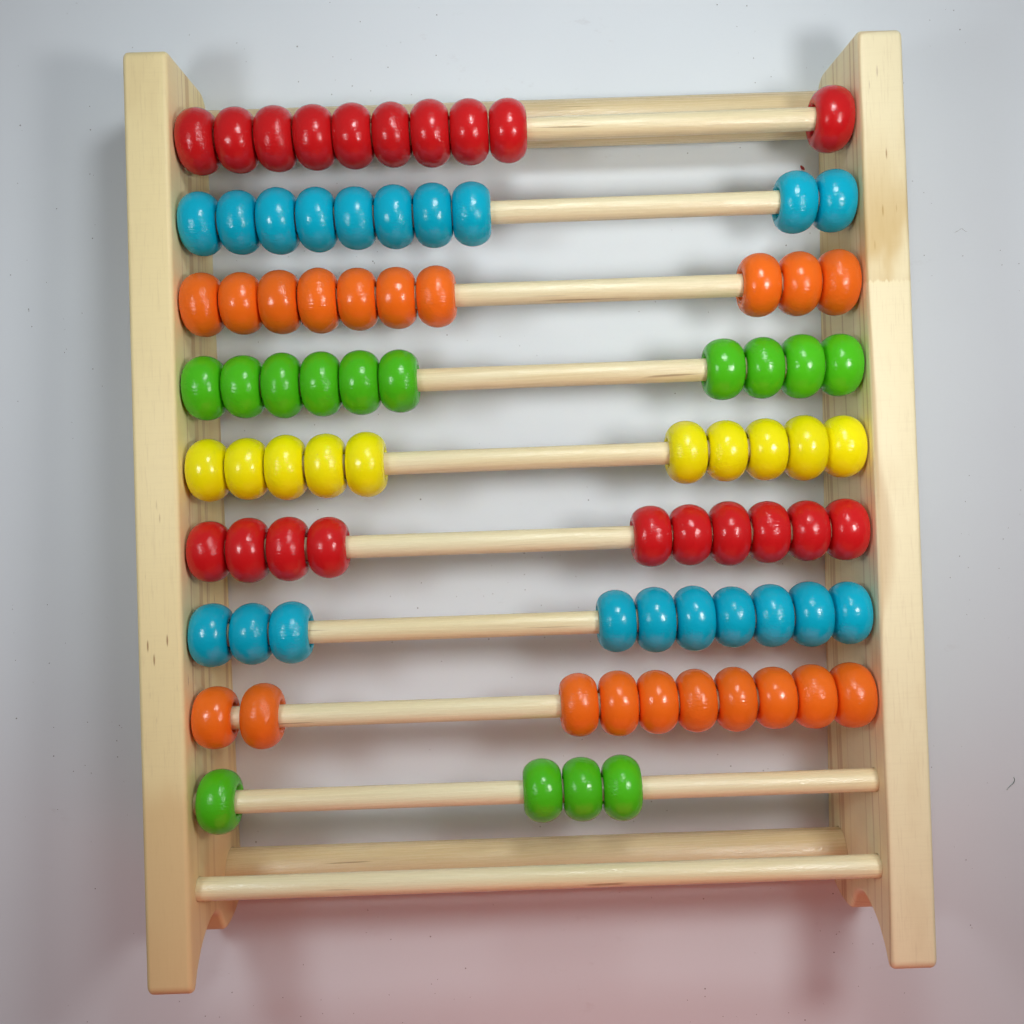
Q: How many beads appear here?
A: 84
